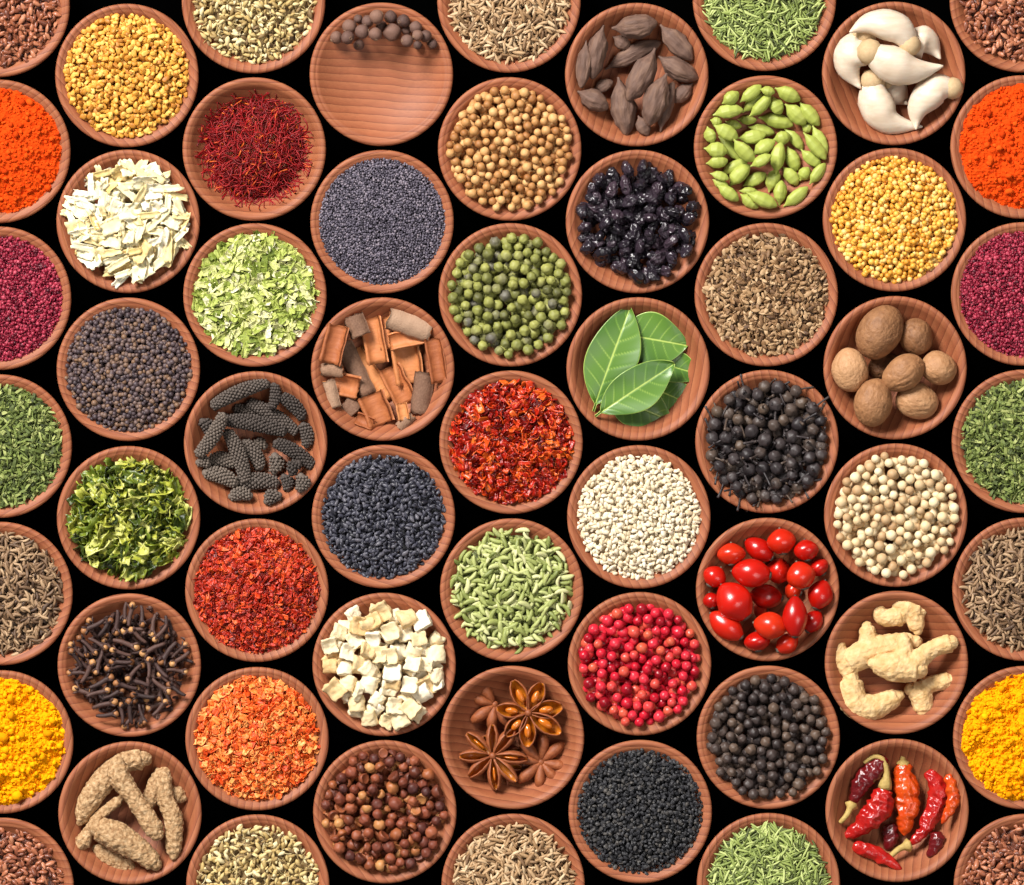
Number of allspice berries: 20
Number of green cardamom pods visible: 47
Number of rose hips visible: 21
